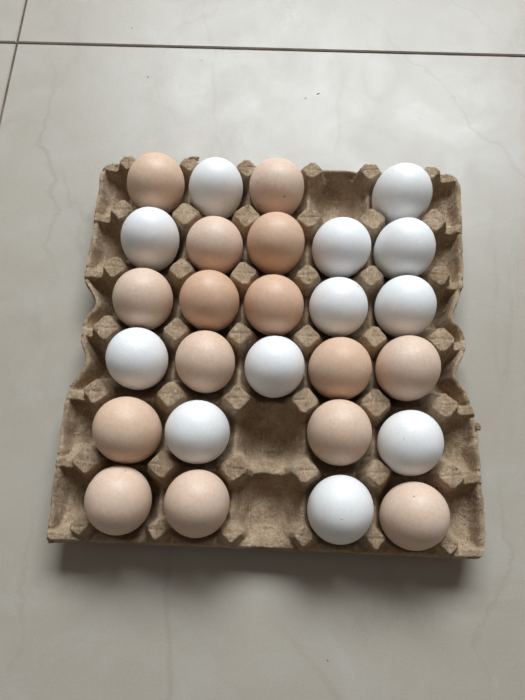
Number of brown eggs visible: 15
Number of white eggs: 12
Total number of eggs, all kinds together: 27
